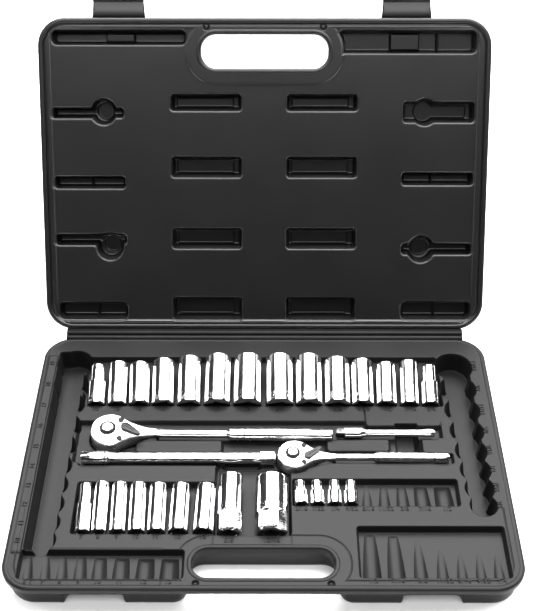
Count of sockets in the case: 27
